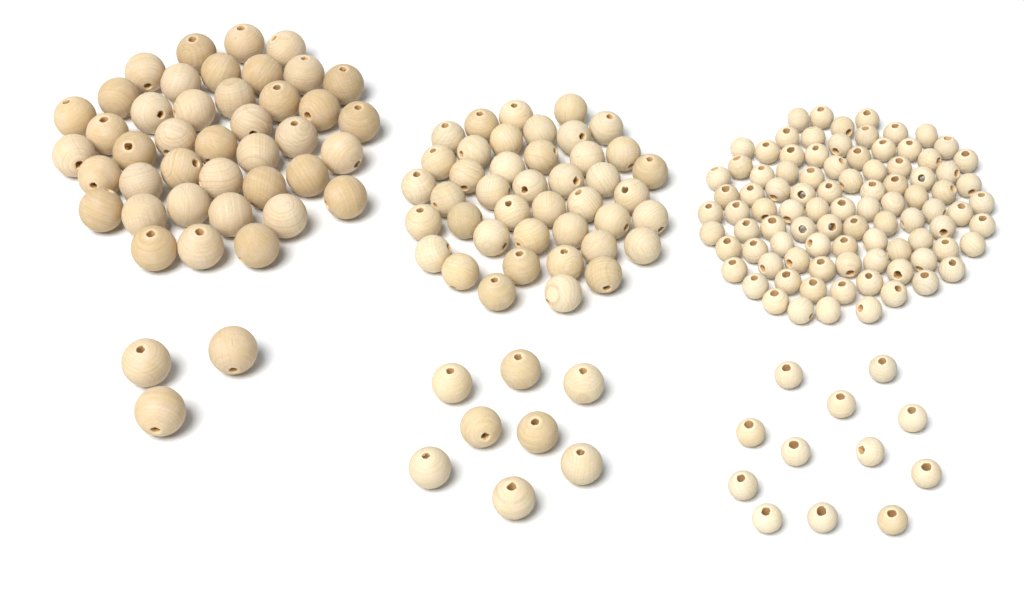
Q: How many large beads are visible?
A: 44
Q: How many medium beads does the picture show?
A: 50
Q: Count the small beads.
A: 104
